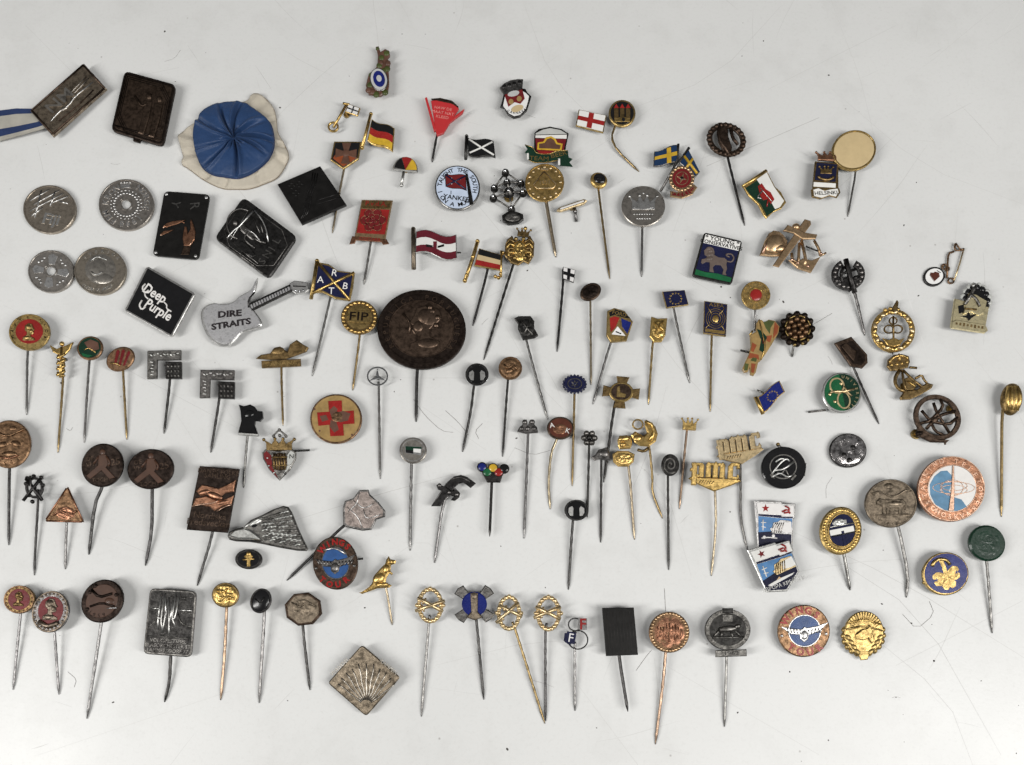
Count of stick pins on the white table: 79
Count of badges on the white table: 45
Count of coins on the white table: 4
